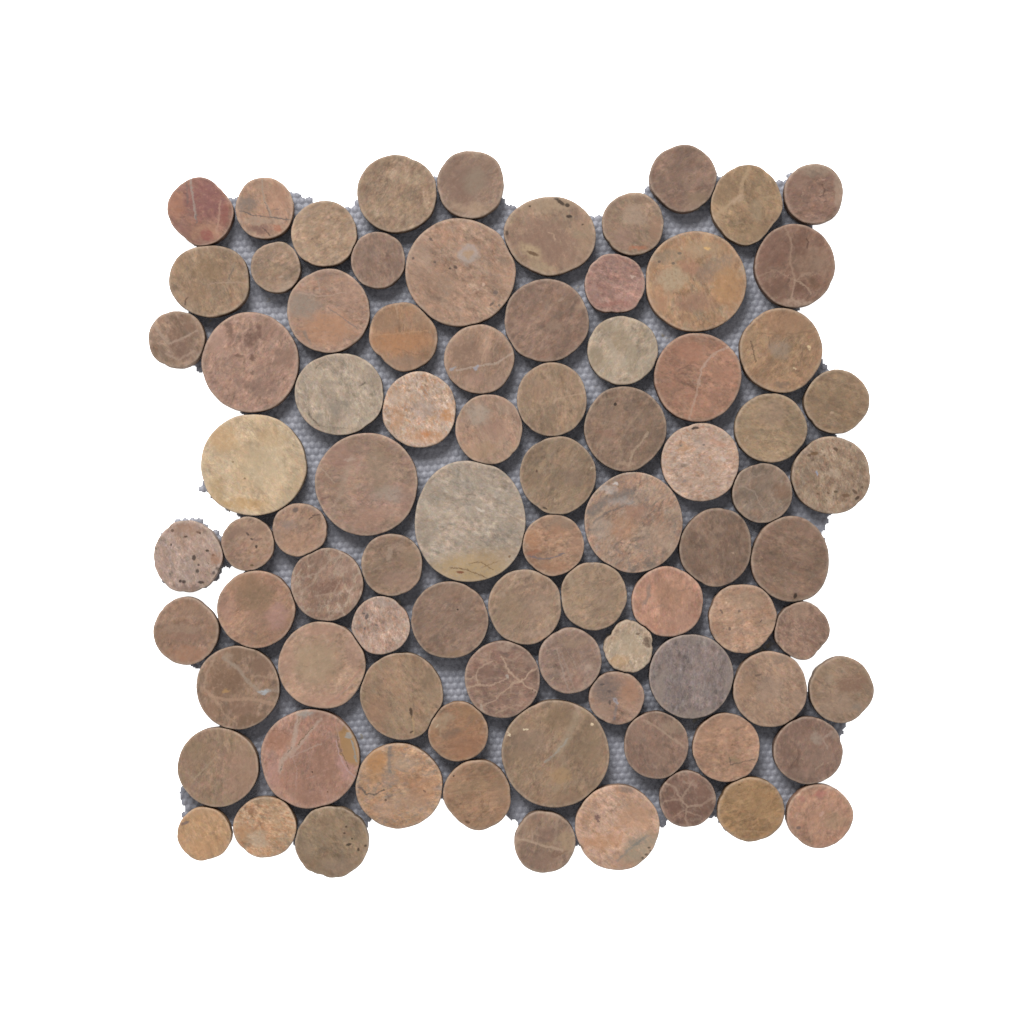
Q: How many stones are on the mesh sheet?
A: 85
